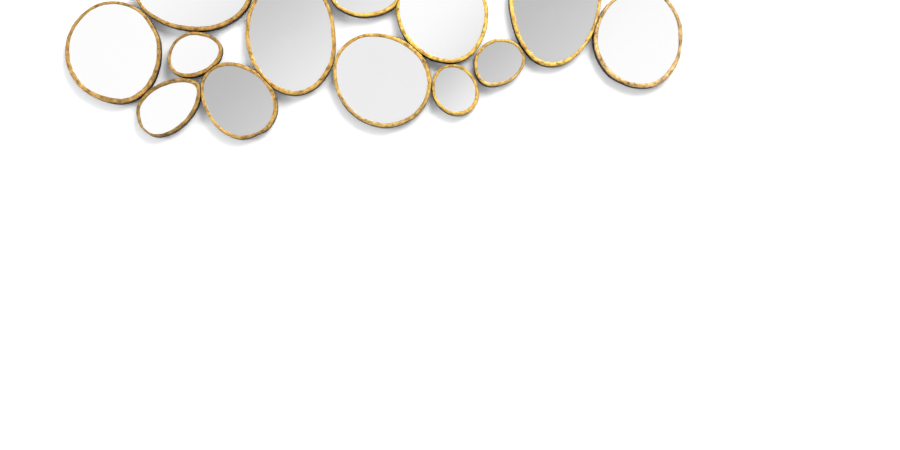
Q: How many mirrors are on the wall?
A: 13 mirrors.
